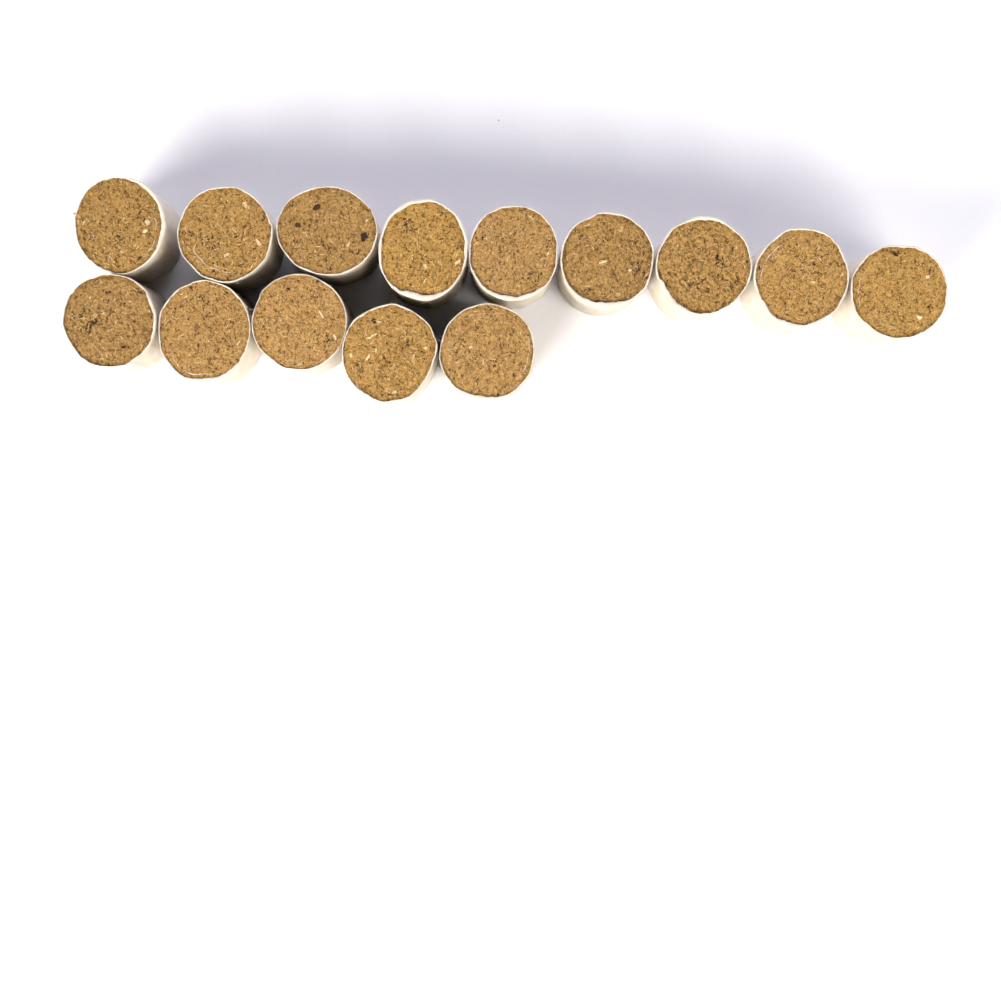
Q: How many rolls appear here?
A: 14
